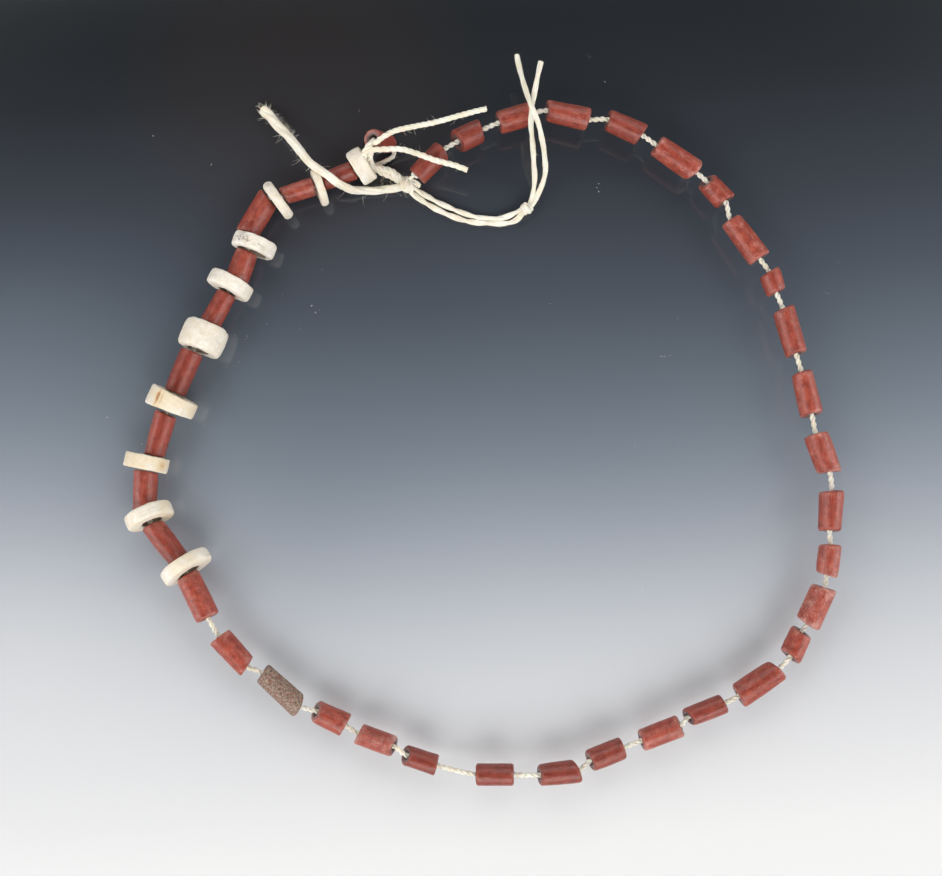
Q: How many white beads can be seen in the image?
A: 10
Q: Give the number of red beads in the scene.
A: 38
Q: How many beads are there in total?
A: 48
